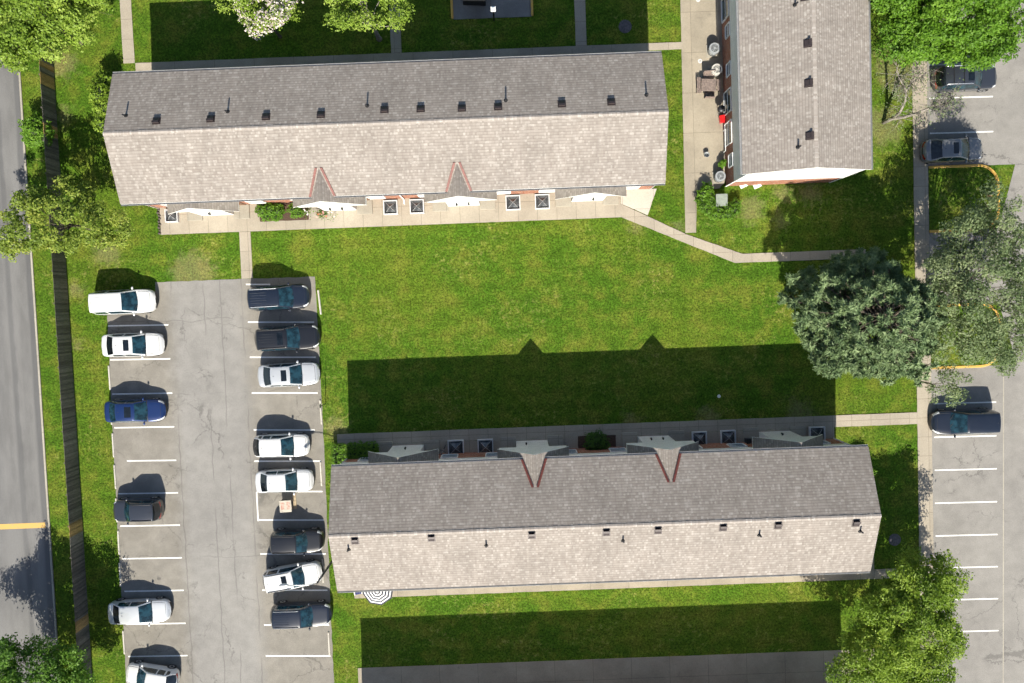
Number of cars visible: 17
